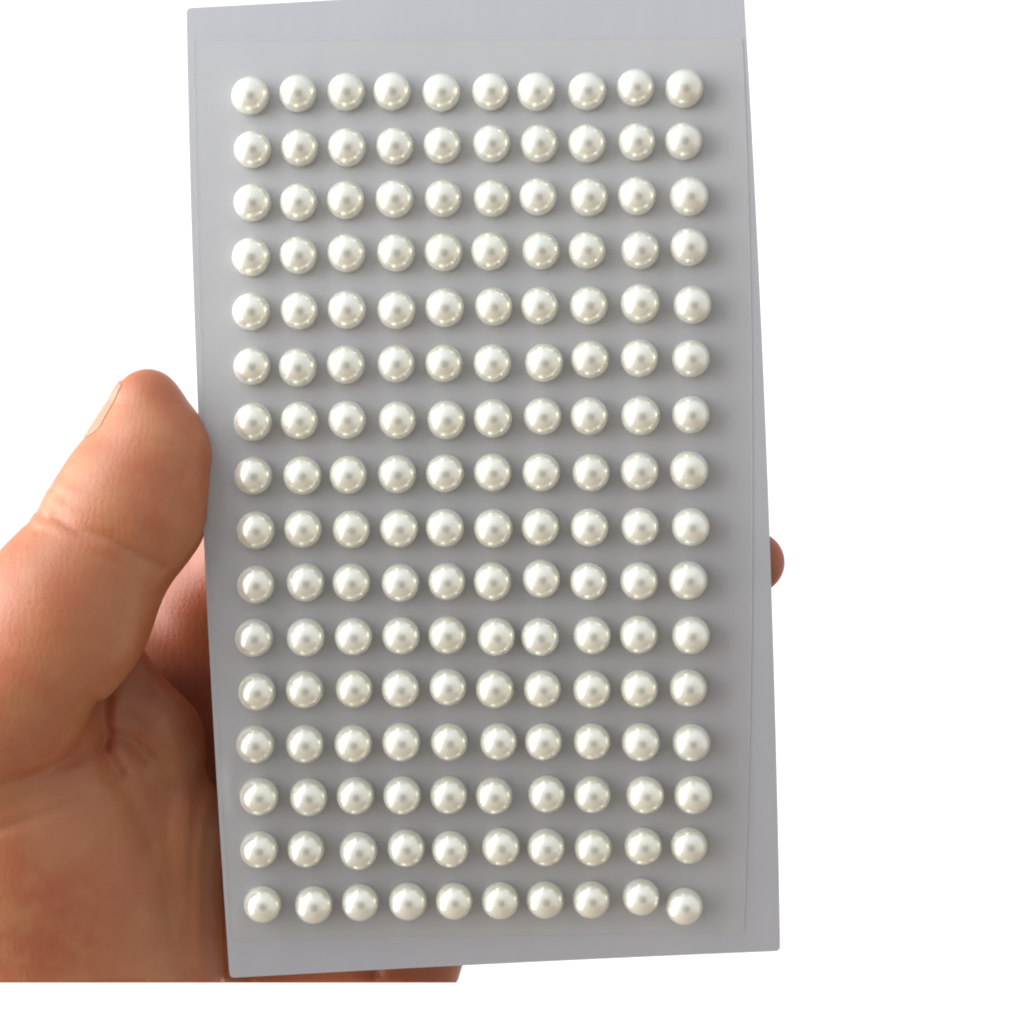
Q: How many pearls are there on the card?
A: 160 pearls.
